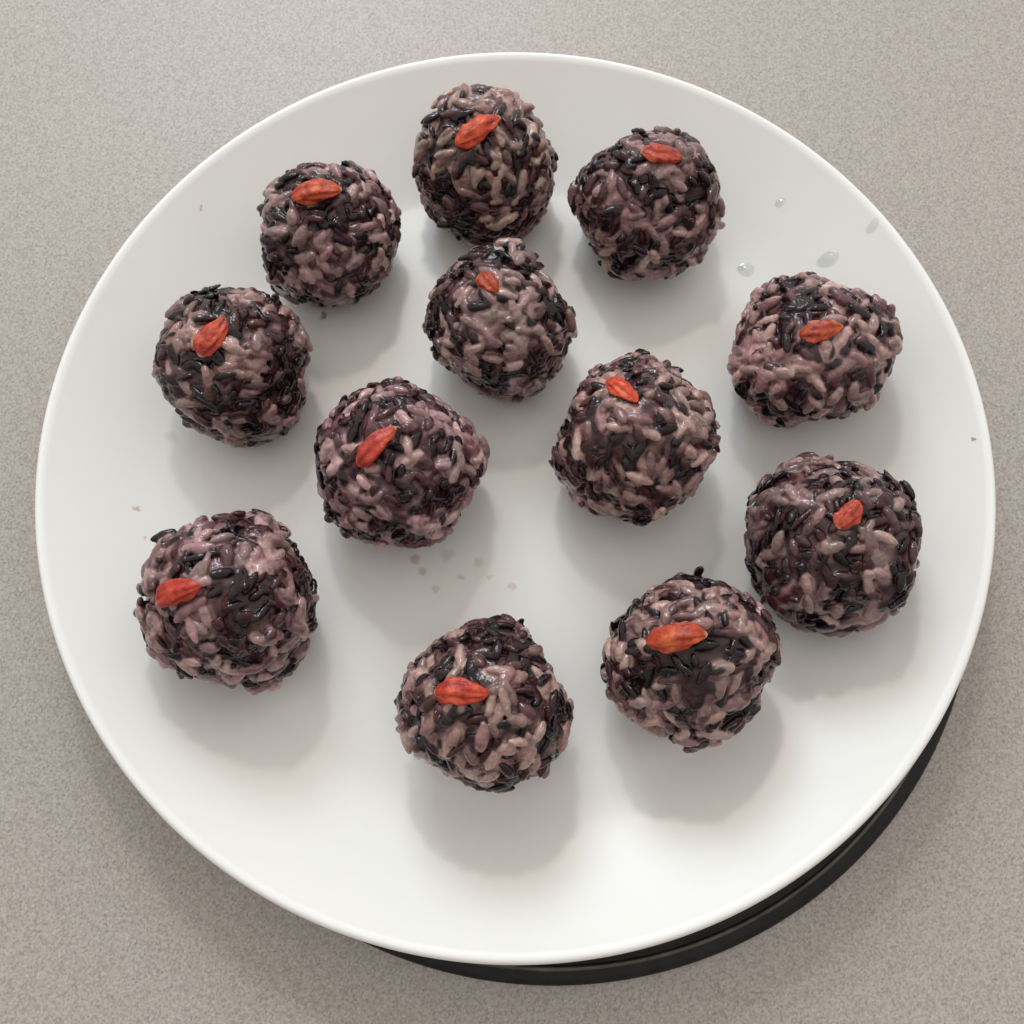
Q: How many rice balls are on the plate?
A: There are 12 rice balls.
